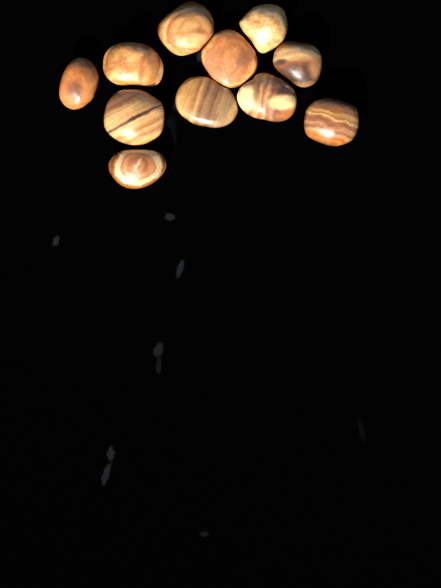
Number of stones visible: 11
